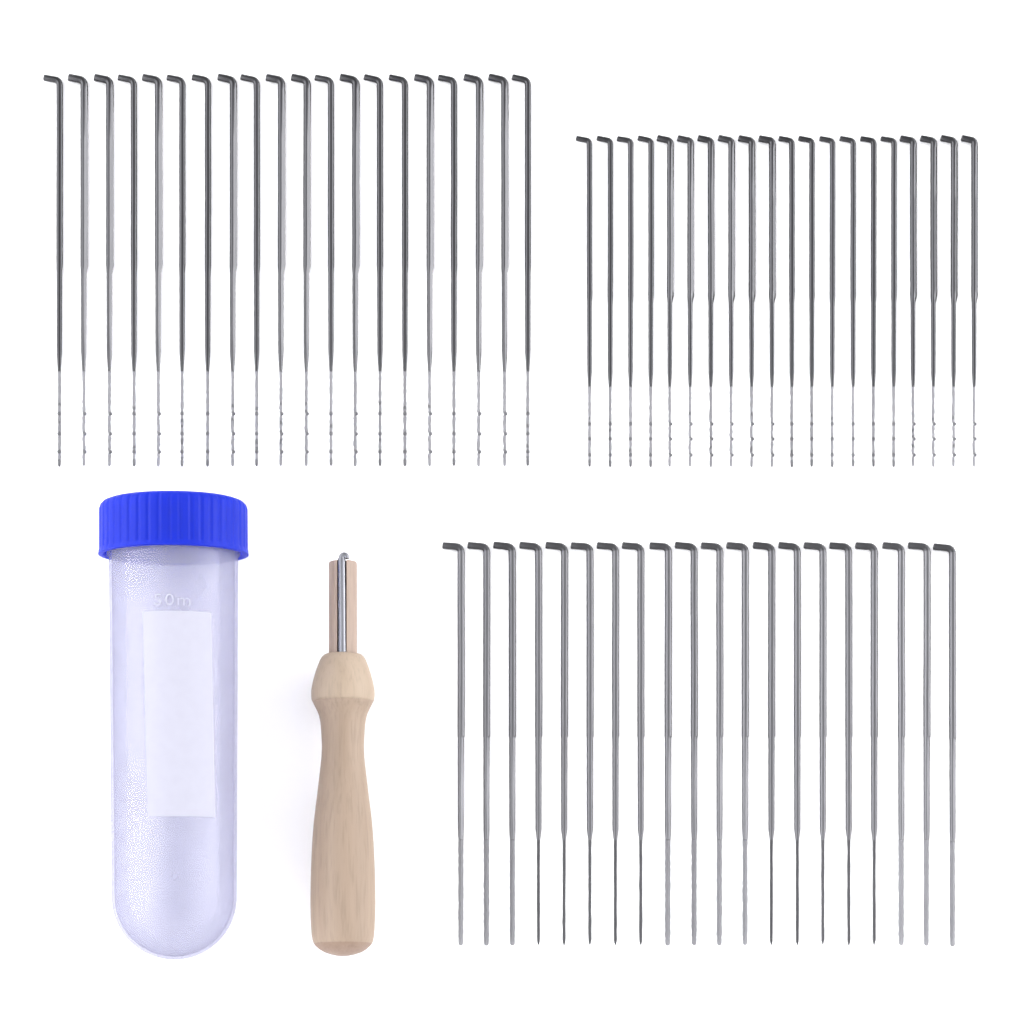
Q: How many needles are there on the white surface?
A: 60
